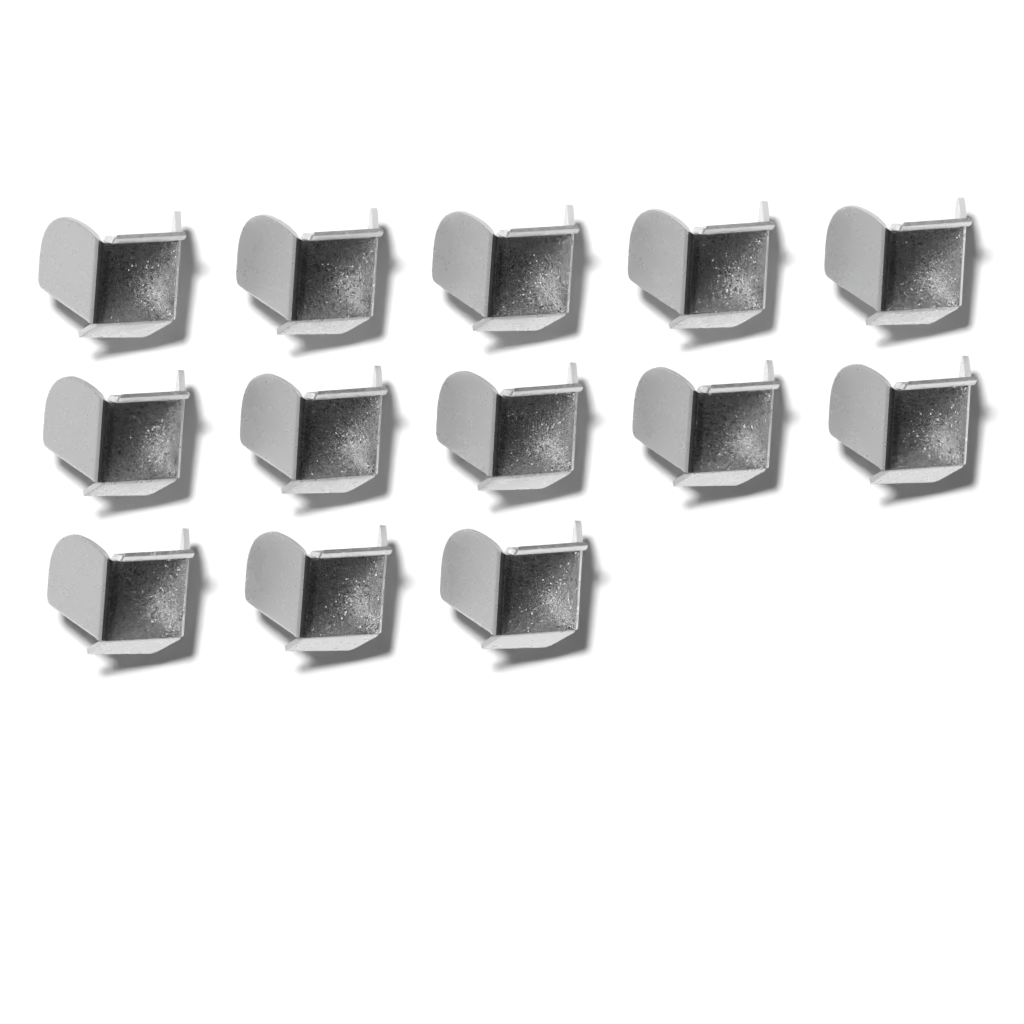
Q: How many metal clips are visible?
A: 13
